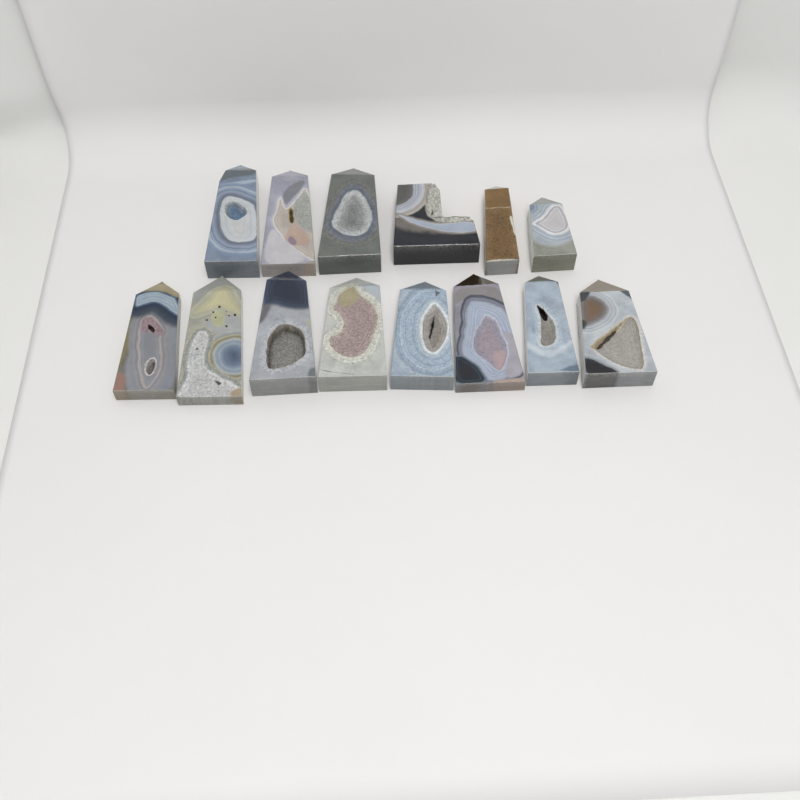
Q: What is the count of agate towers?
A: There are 14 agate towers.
